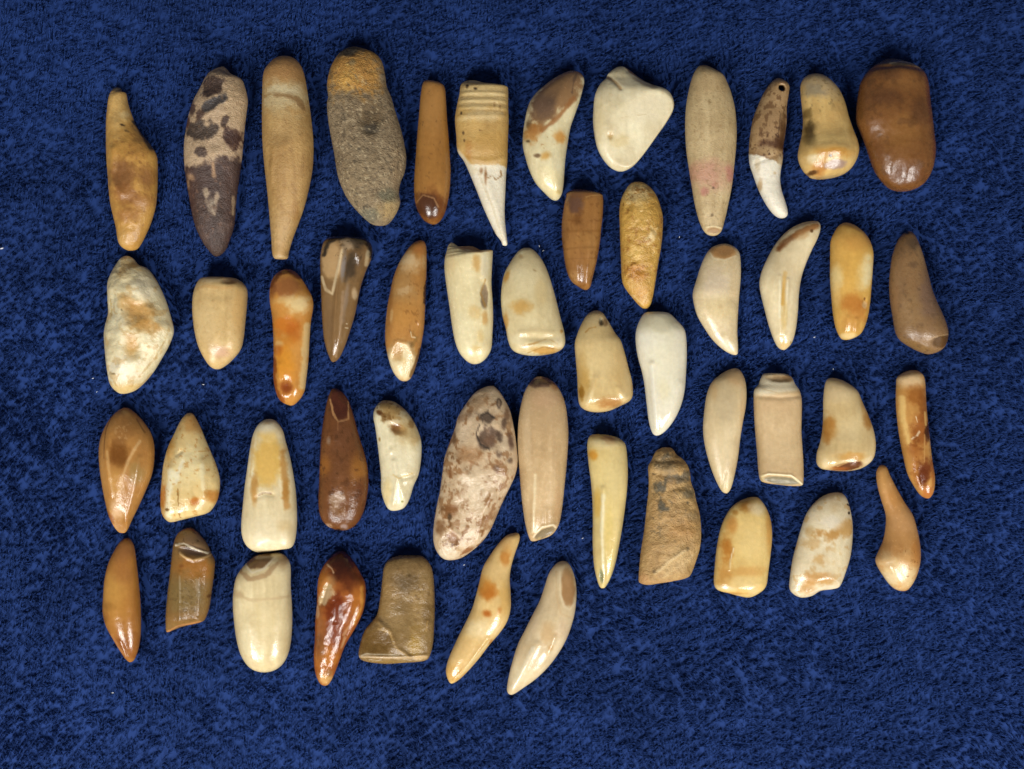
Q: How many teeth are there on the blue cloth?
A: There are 50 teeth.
